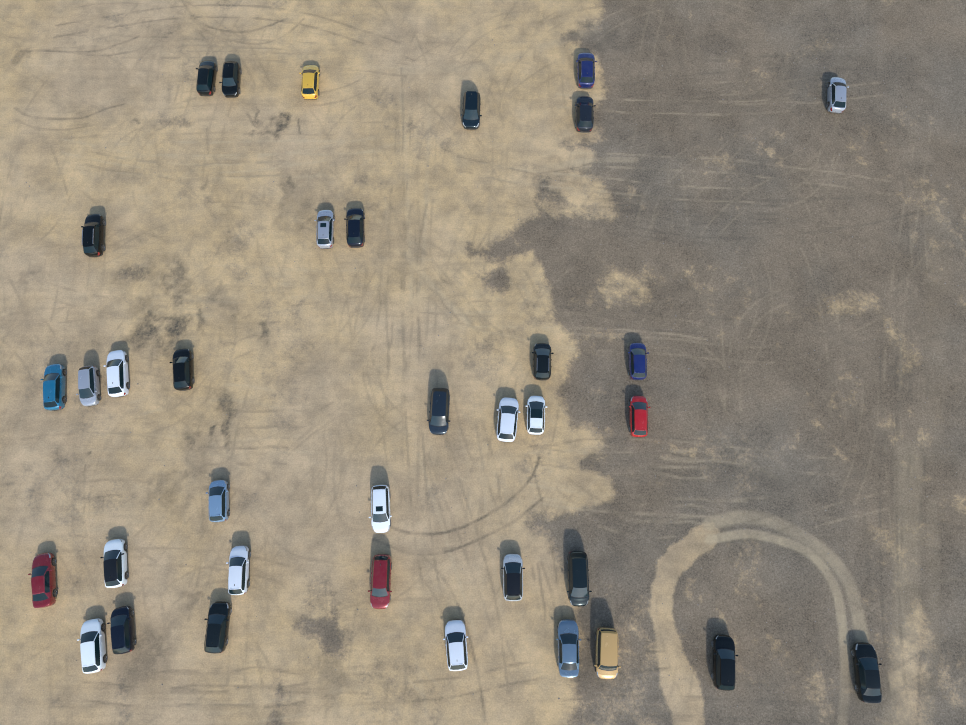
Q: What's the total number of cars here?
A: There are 36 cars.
